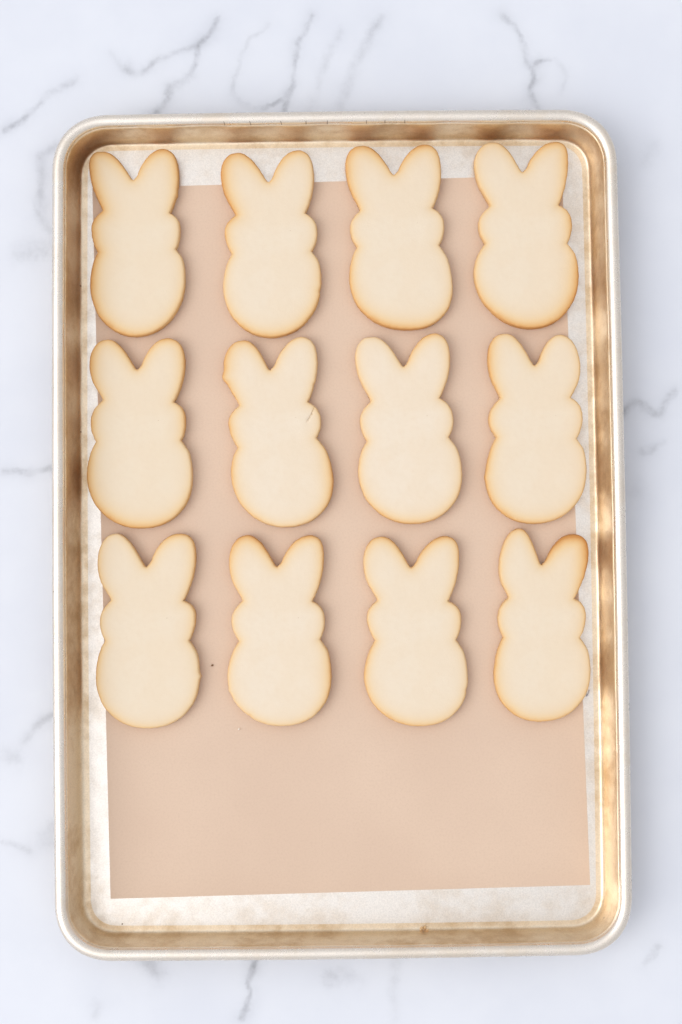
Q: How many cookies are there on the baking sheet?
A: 12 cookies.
